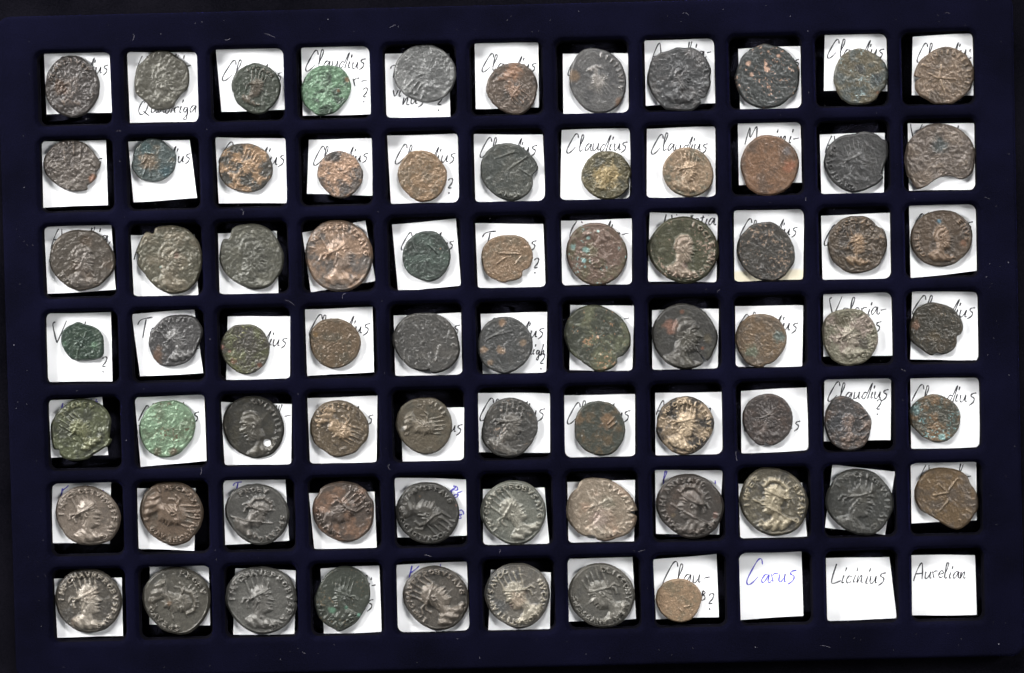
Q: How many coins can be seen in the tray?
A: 74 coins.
